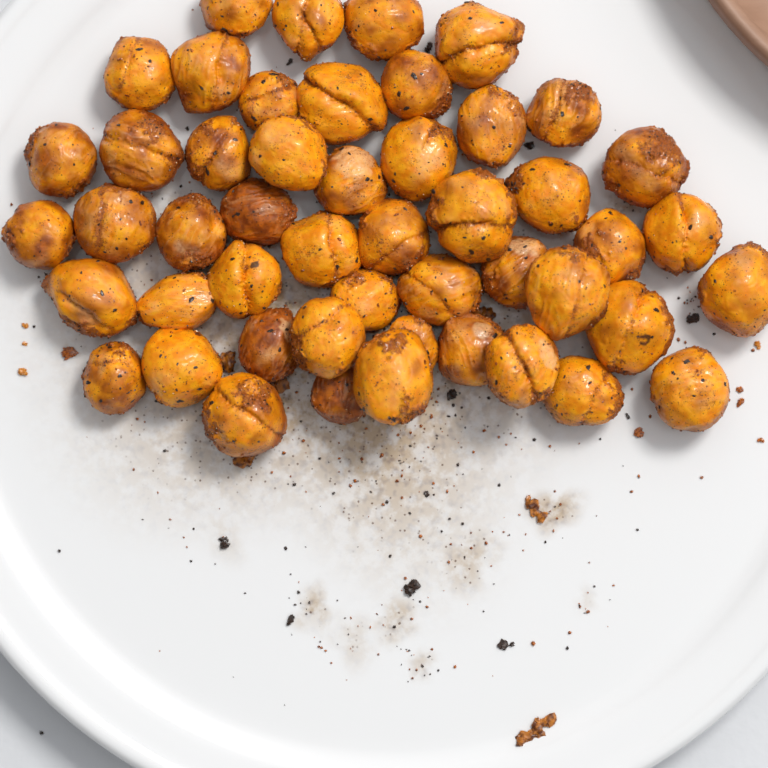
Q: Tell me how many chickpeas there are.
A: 49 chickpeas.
